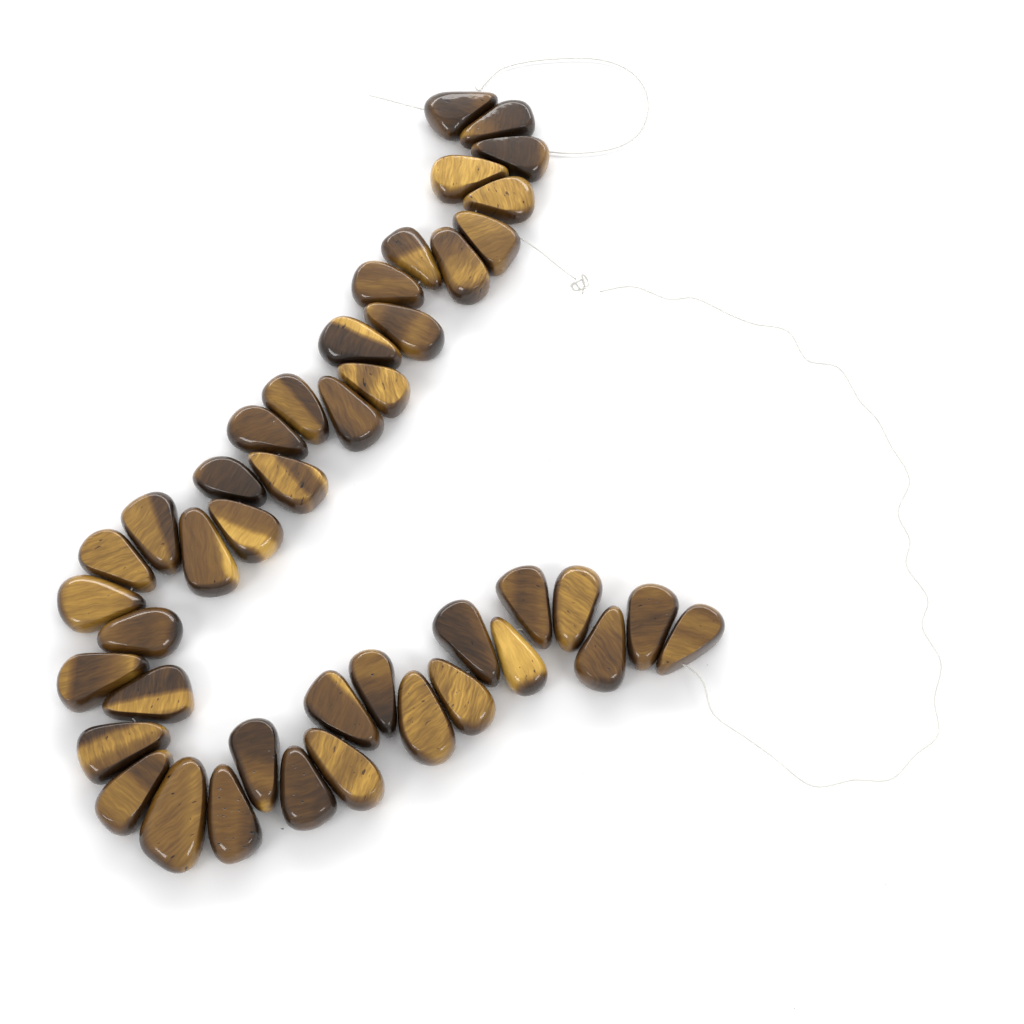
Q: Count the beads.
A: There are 43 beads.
